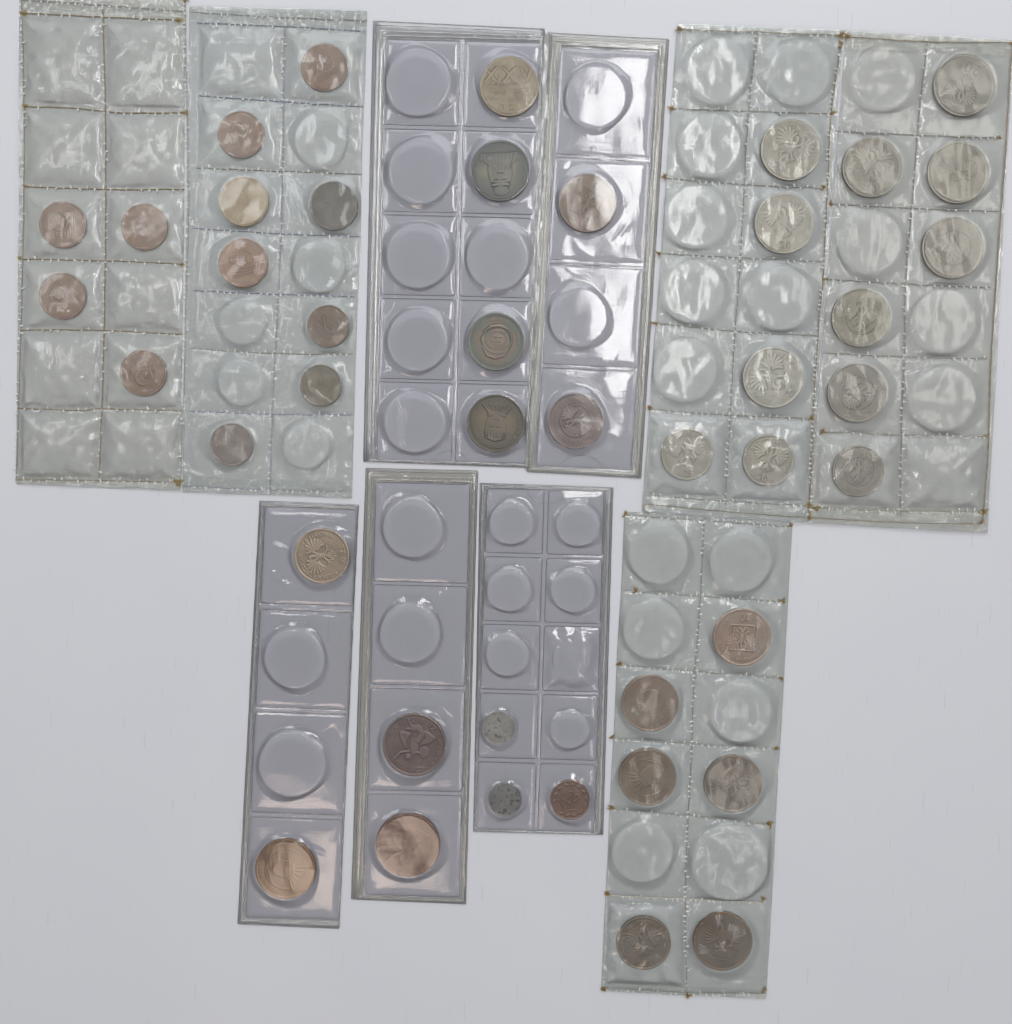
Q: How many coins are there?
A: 43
